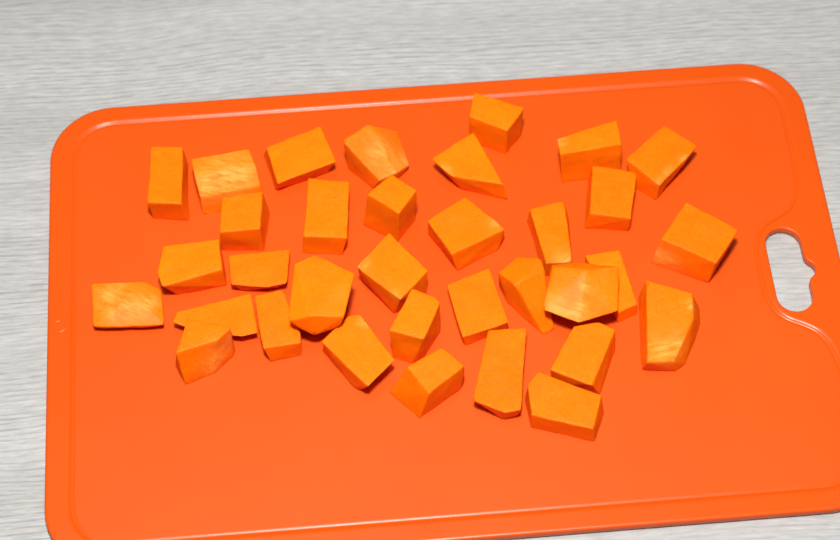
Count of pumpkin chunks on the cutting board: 34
